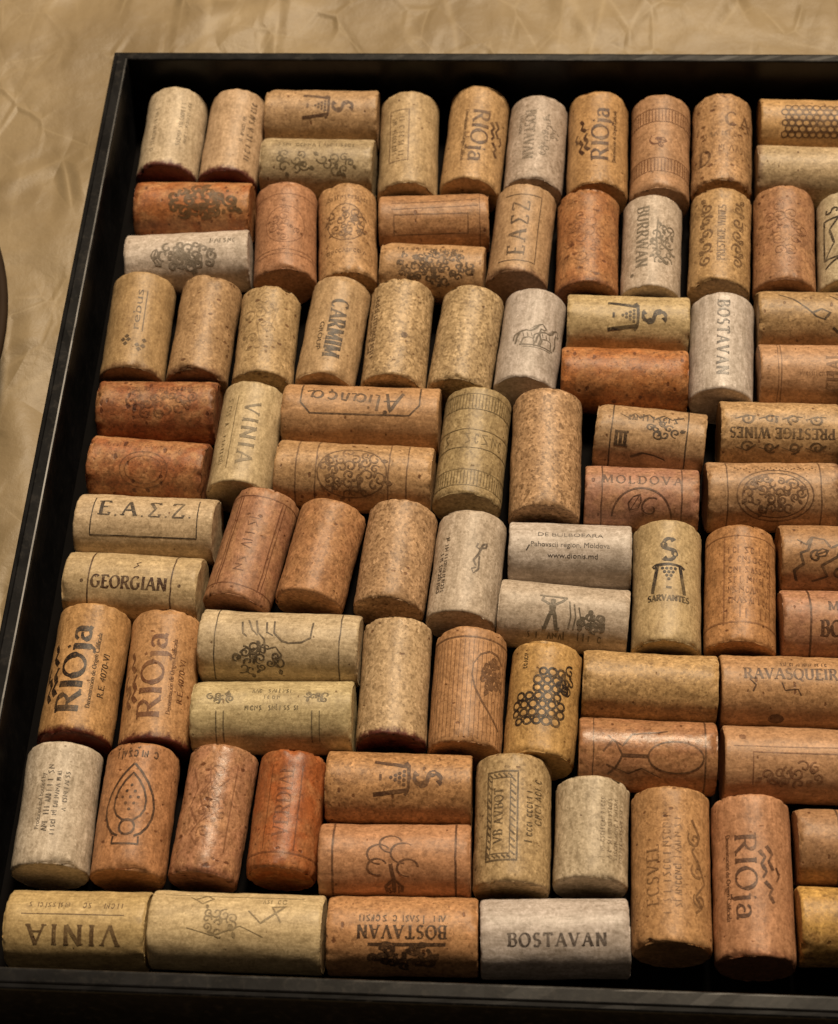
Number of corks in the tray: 86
